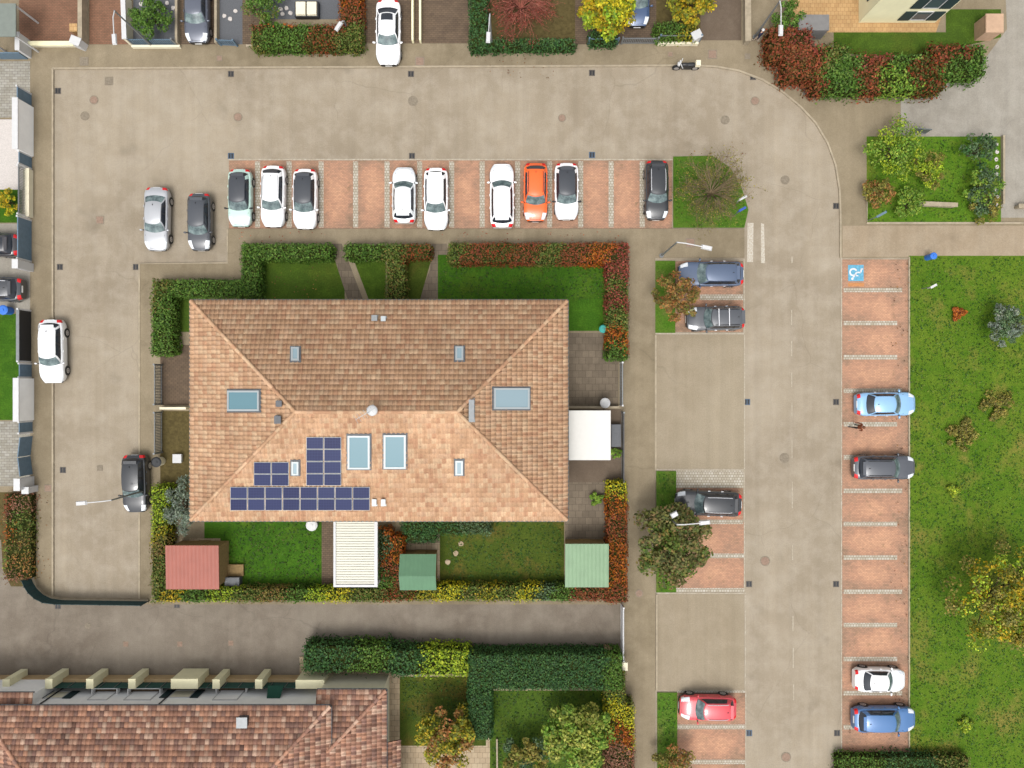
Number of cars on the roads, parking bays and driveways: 26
